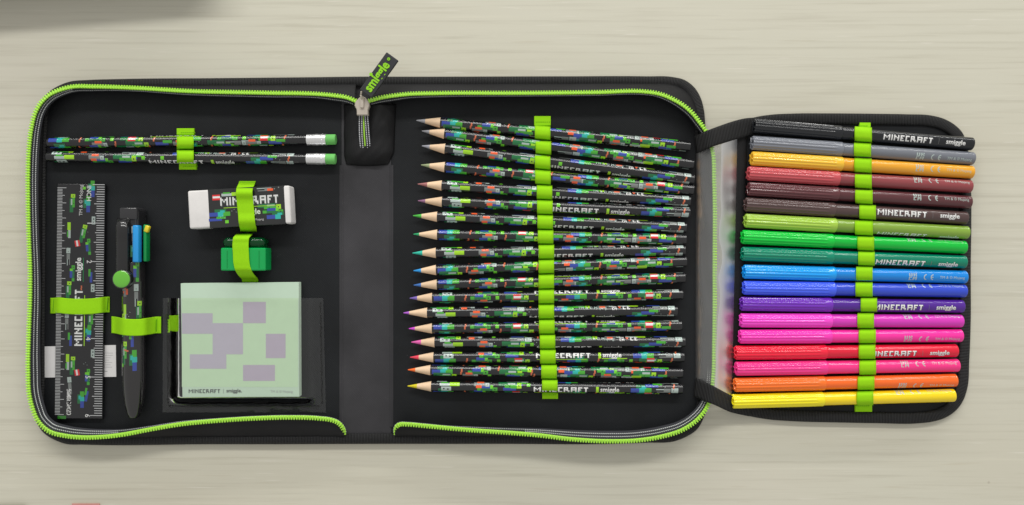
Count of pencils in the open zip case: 20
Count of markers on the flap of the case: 18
